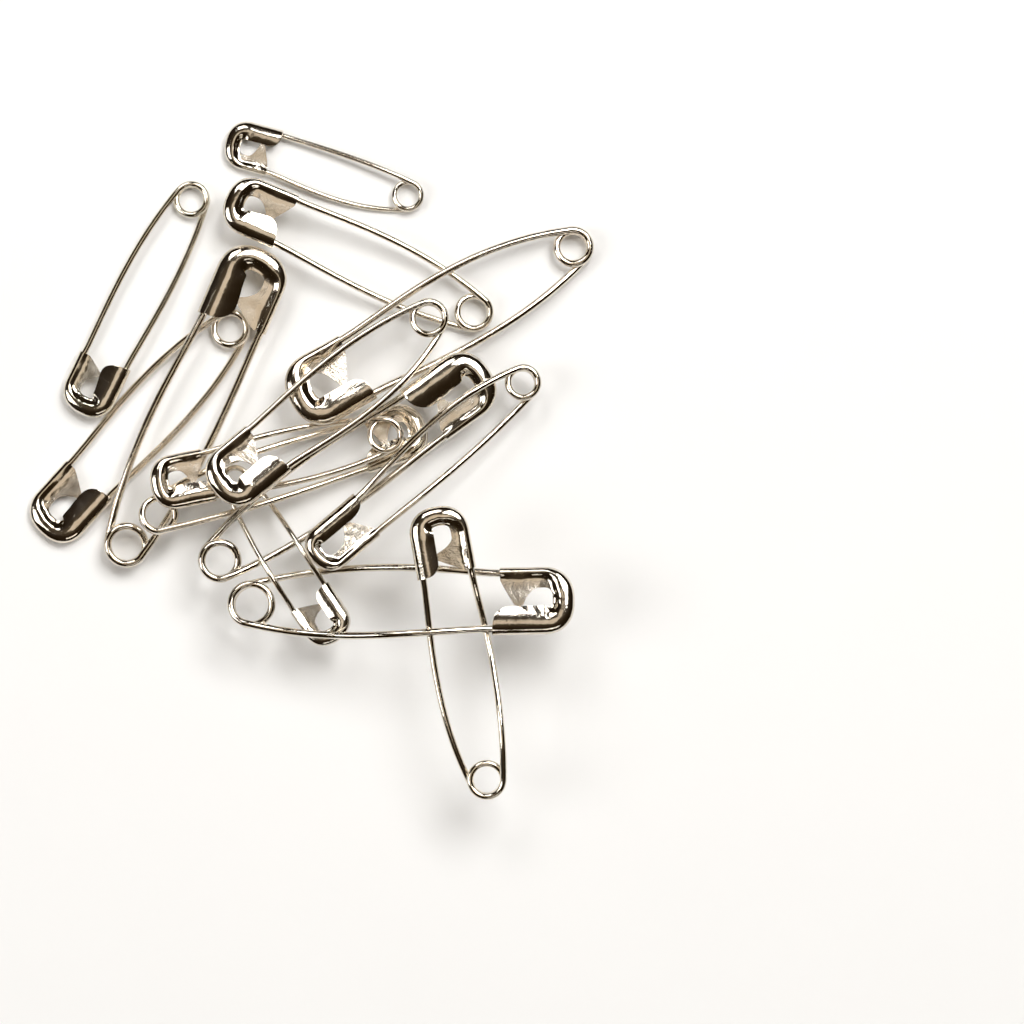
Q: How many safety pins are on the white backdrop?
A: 14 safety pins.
